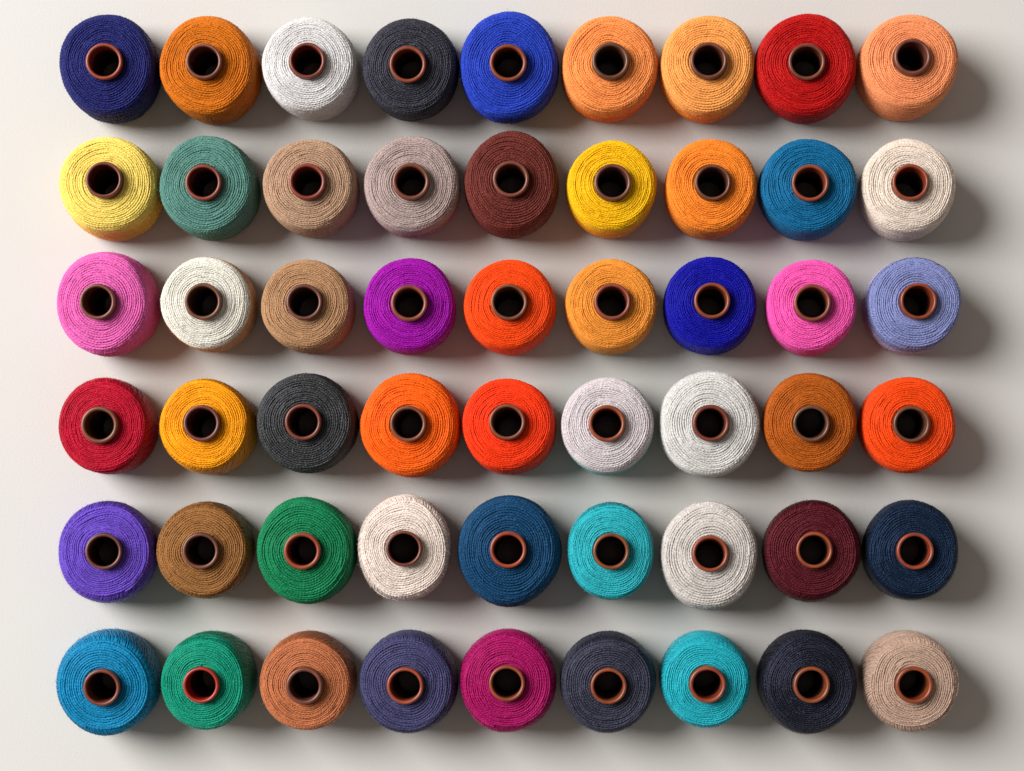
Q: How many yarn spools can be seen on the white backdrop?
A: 54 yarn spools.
